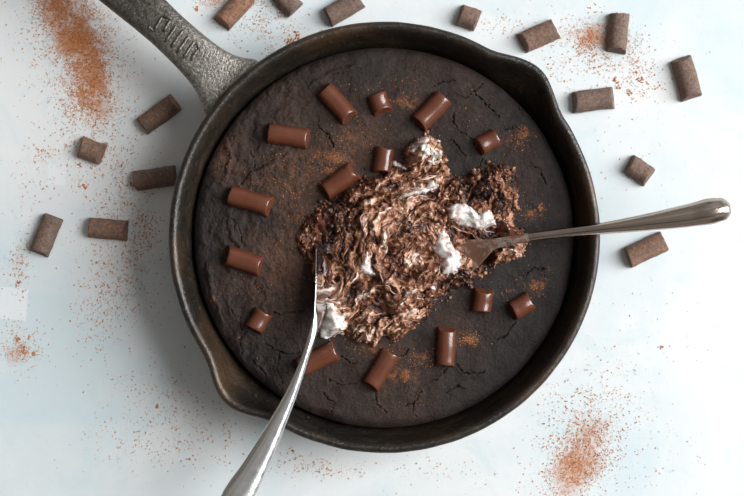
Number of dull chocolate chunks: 15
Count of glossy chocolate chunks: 15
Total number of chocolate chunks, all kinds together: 30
